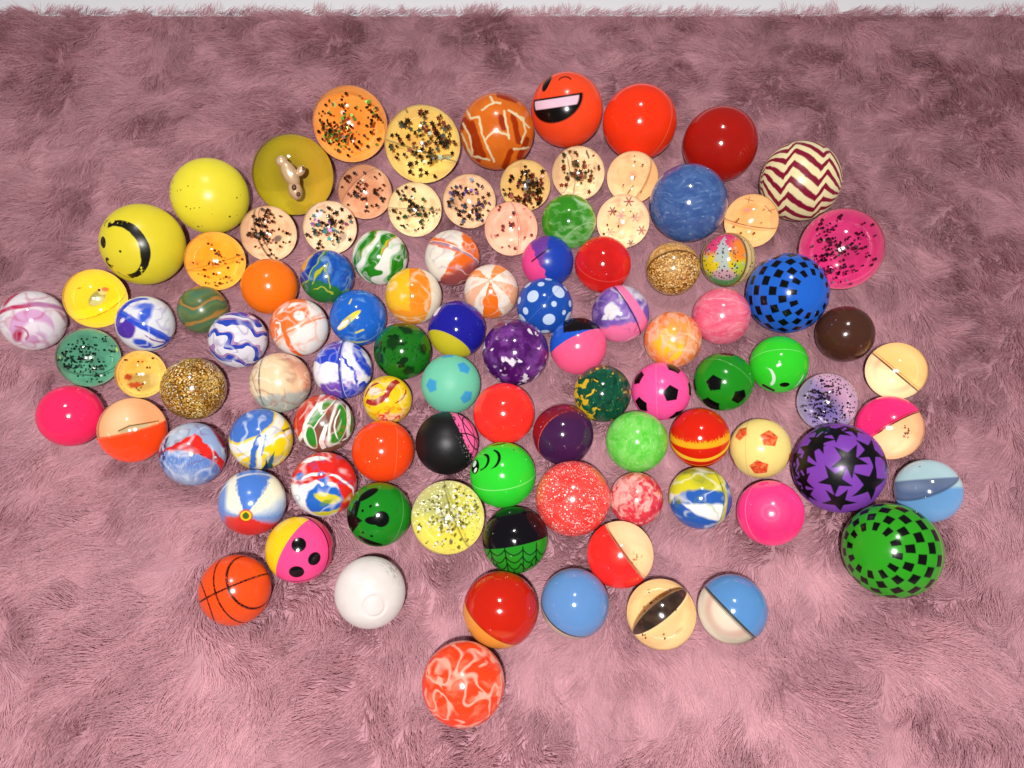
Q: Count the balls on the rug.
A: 100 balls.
